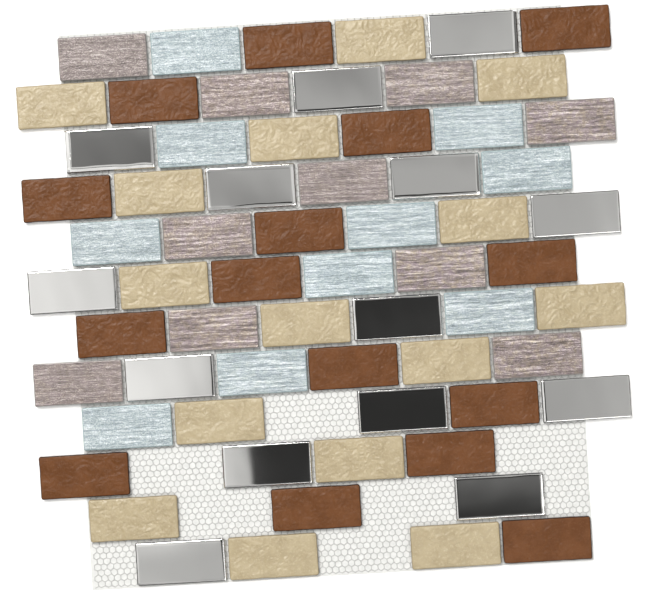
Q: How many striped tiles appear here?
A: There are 20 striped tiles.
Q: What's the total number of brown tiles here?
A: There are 15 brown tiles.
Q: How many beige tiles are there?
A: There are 15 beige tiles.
